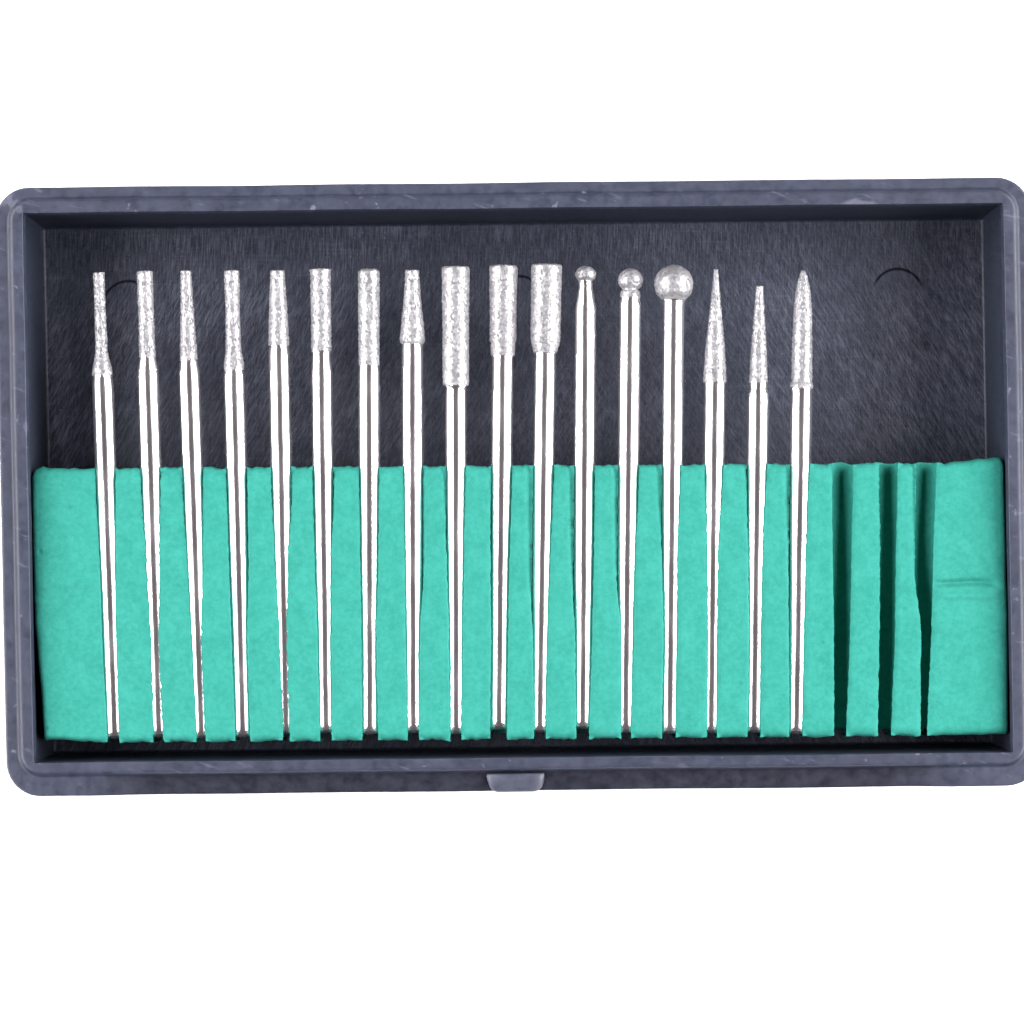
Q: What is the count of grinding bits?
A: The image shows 17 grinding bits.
